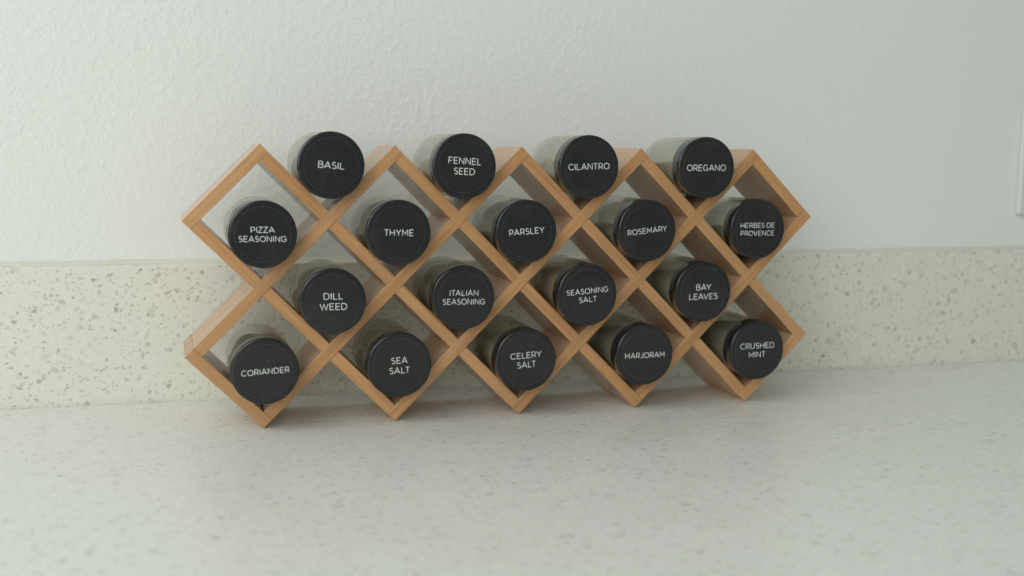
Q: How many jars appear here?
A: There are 18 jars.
